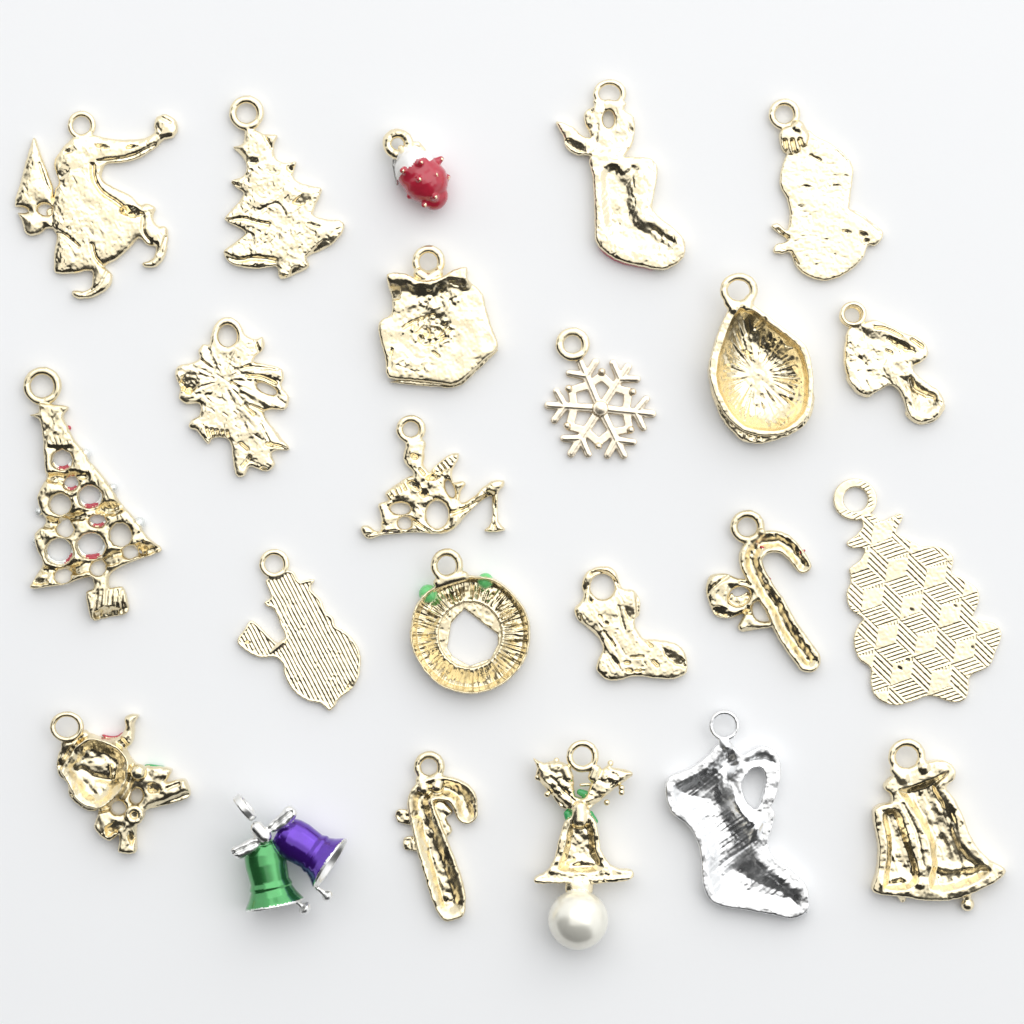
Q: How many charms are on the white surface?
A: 23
